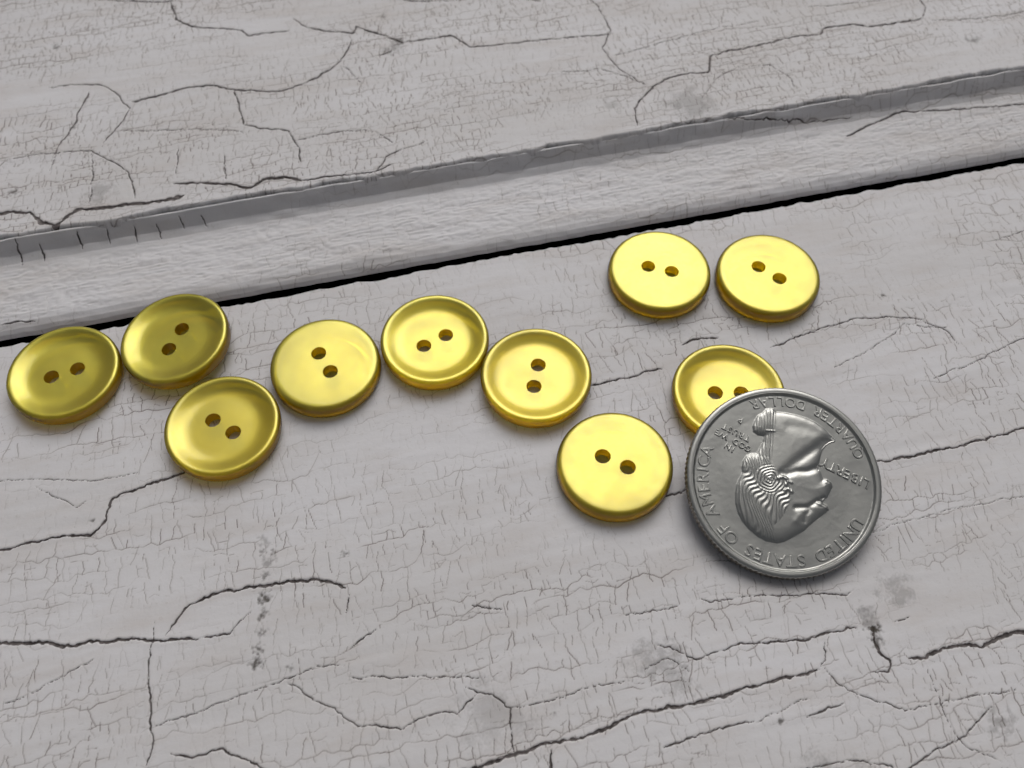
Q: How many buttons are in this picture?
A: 10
